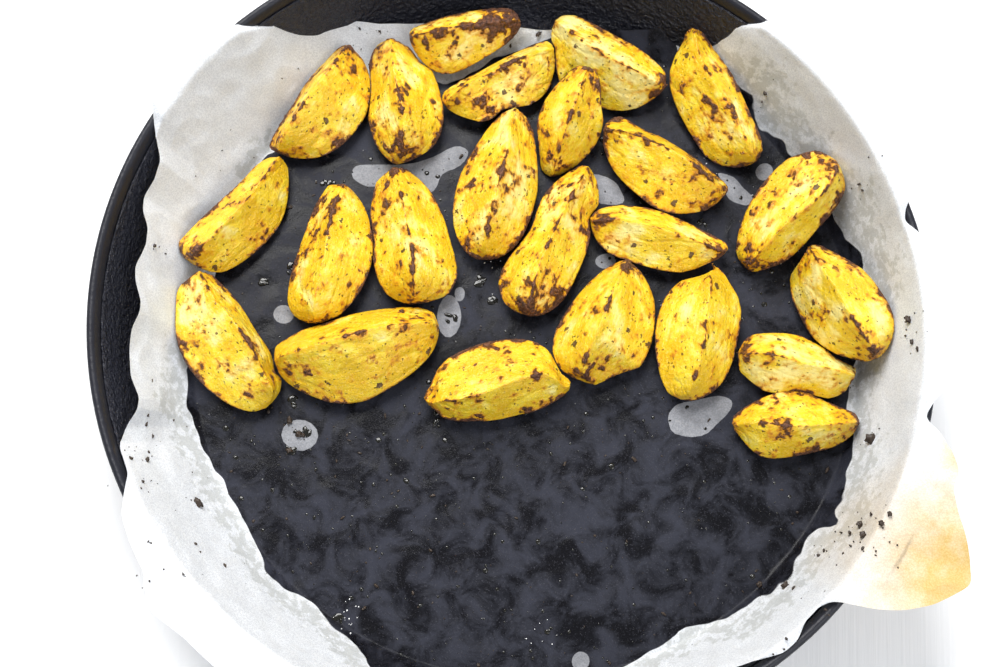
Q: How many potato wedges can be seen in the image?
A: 23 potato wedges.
